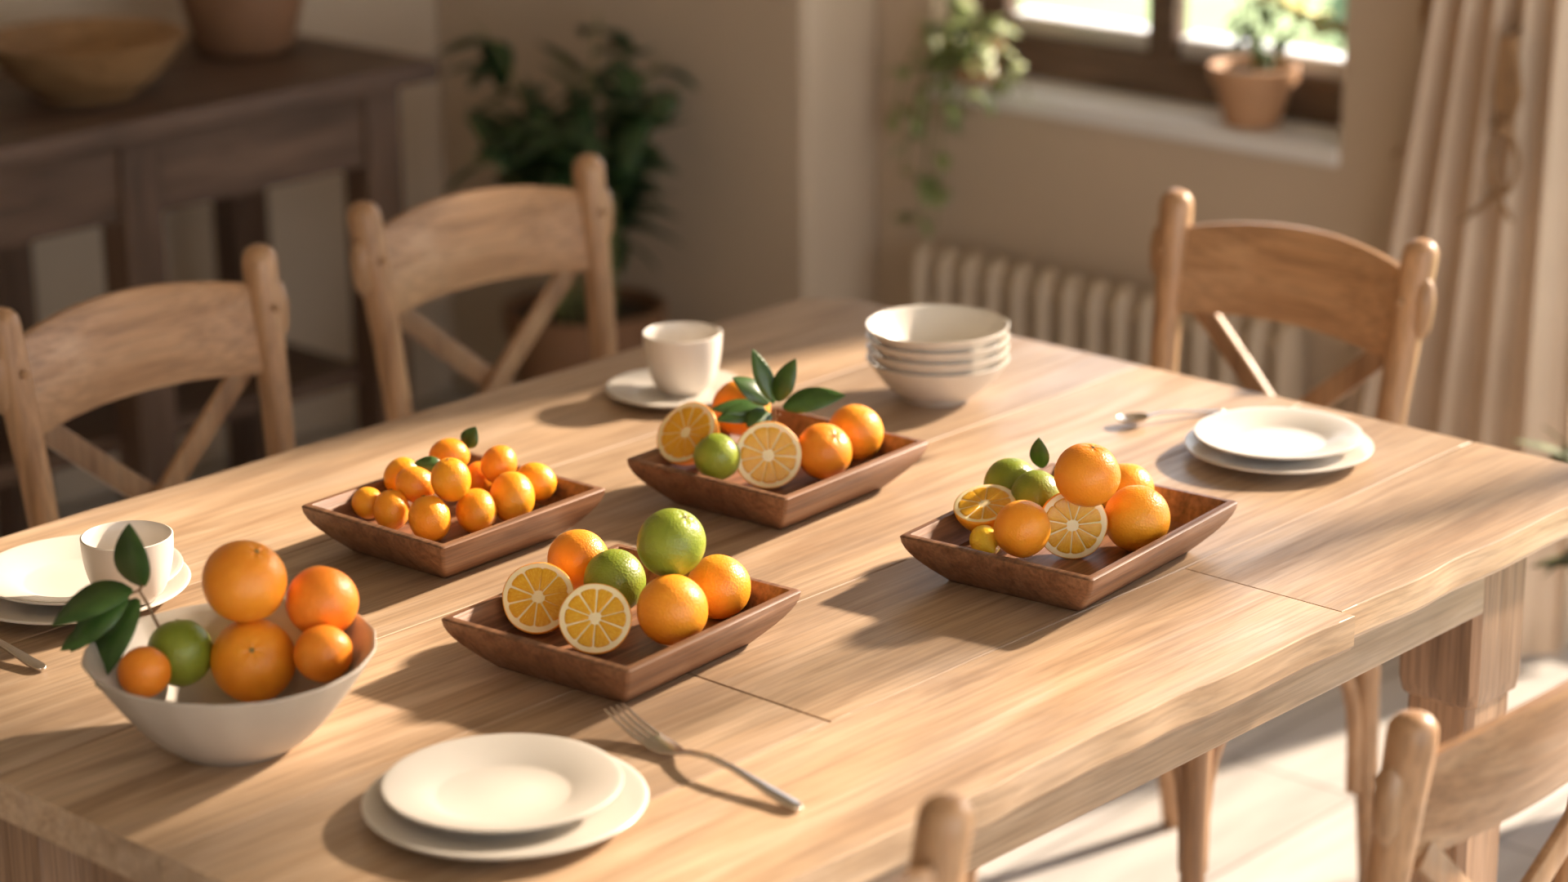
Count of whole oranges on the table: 15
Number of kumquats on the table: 12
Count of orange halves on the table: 6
